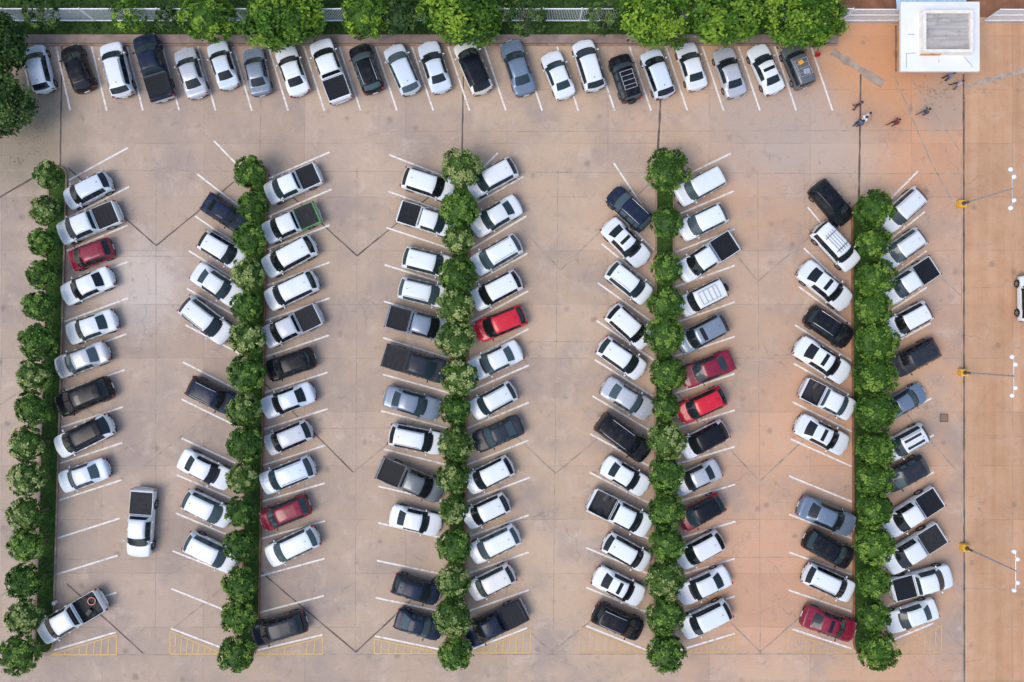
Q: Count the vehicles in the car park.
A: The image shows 127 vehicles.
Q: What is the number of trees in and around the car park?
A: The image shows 88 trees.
